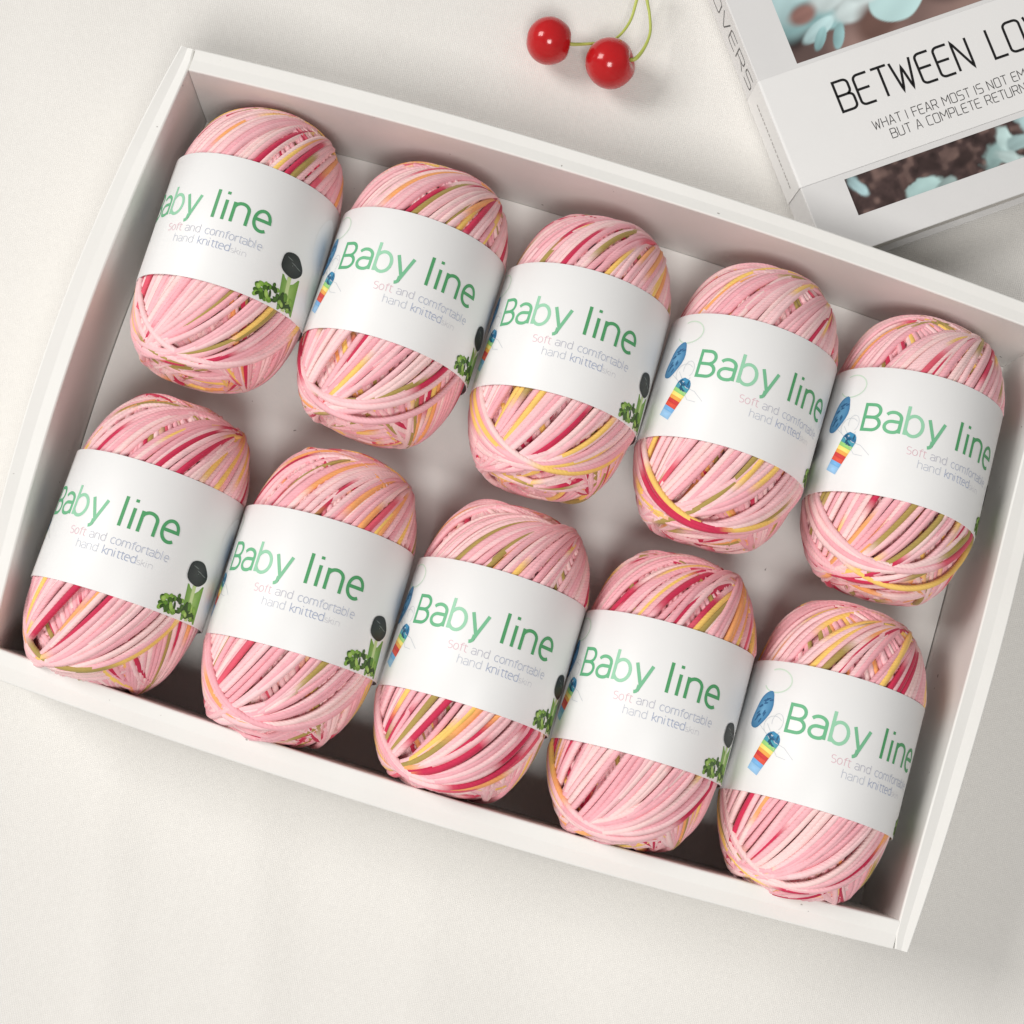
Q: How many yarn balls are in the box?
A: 10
